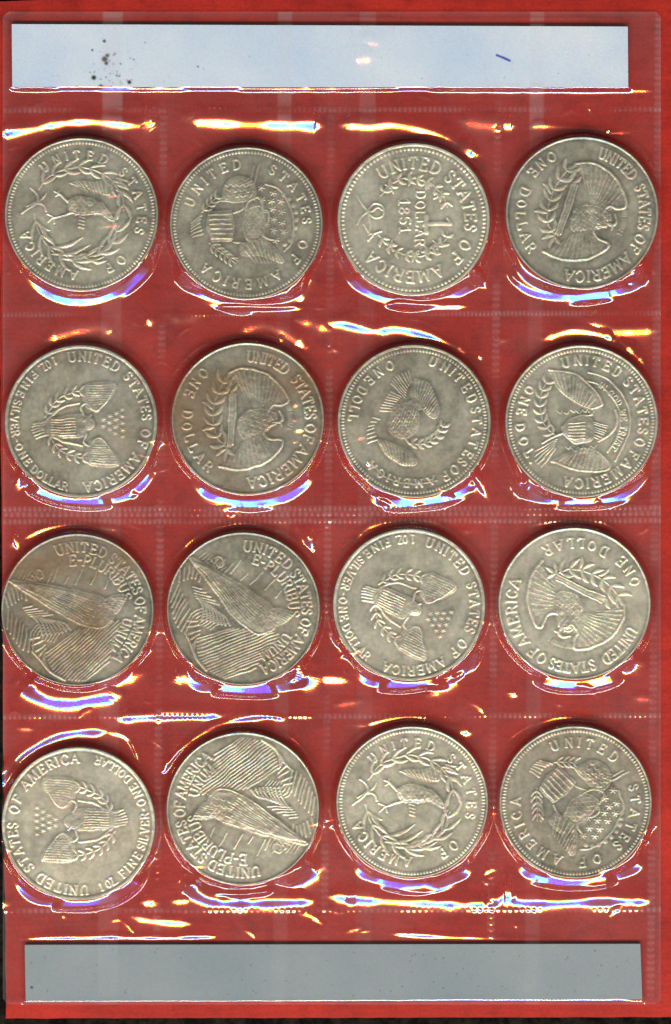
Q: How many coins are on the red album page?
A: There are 16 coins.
